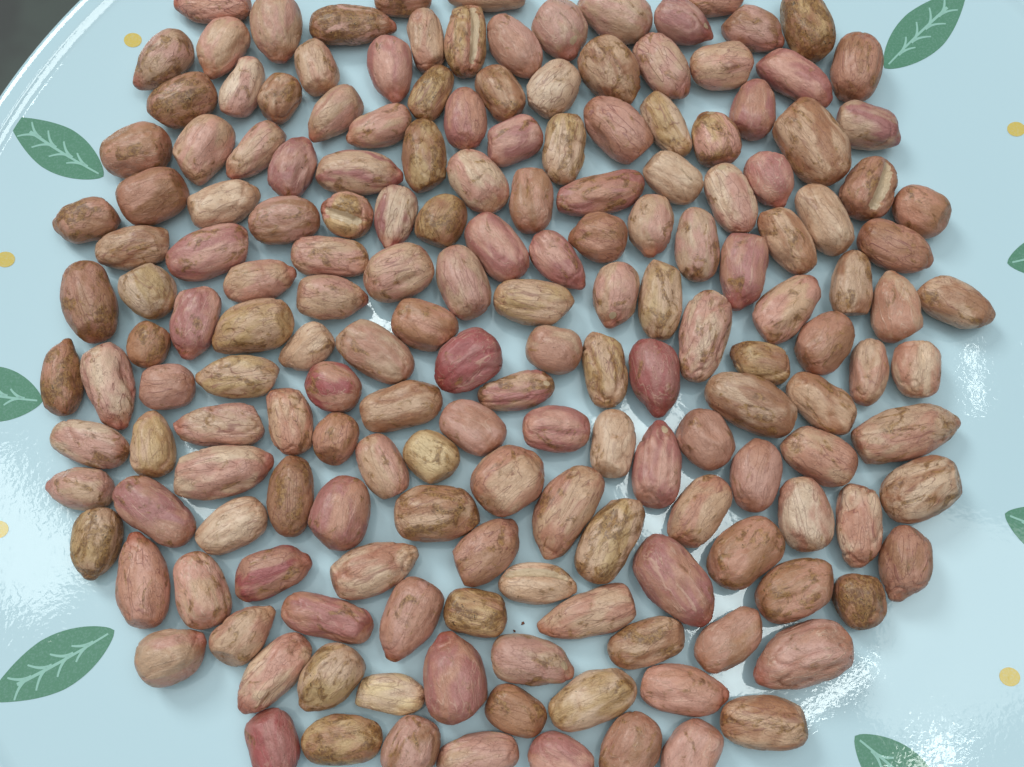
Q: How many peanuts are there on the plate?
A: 176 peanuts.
